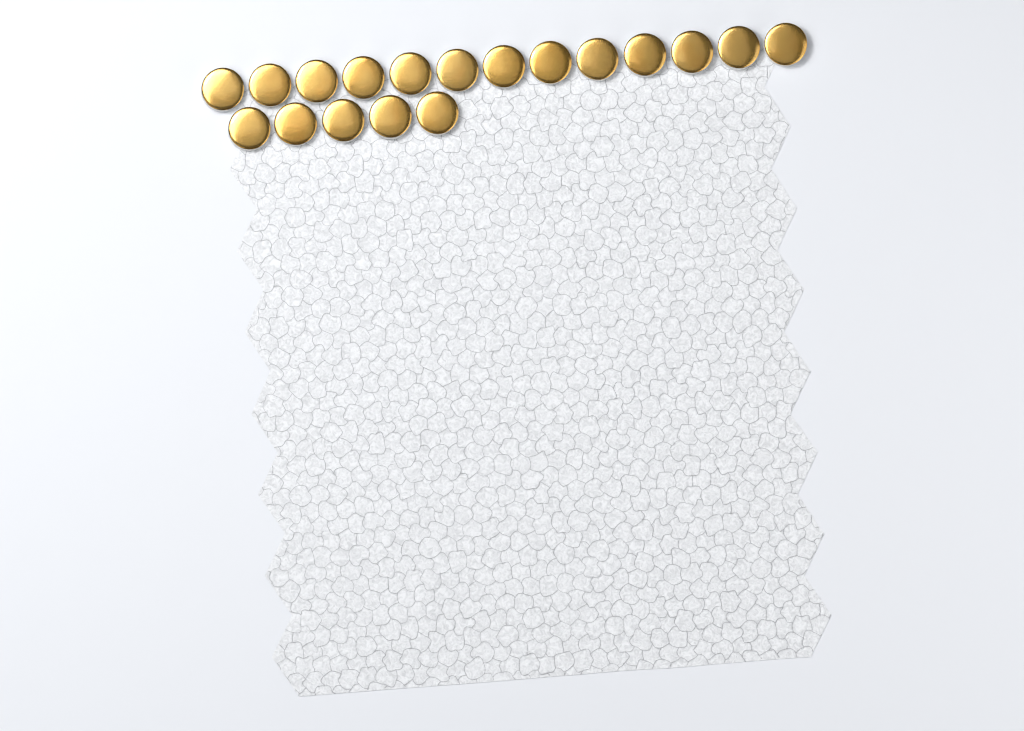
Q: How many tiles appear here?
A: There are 18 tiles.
